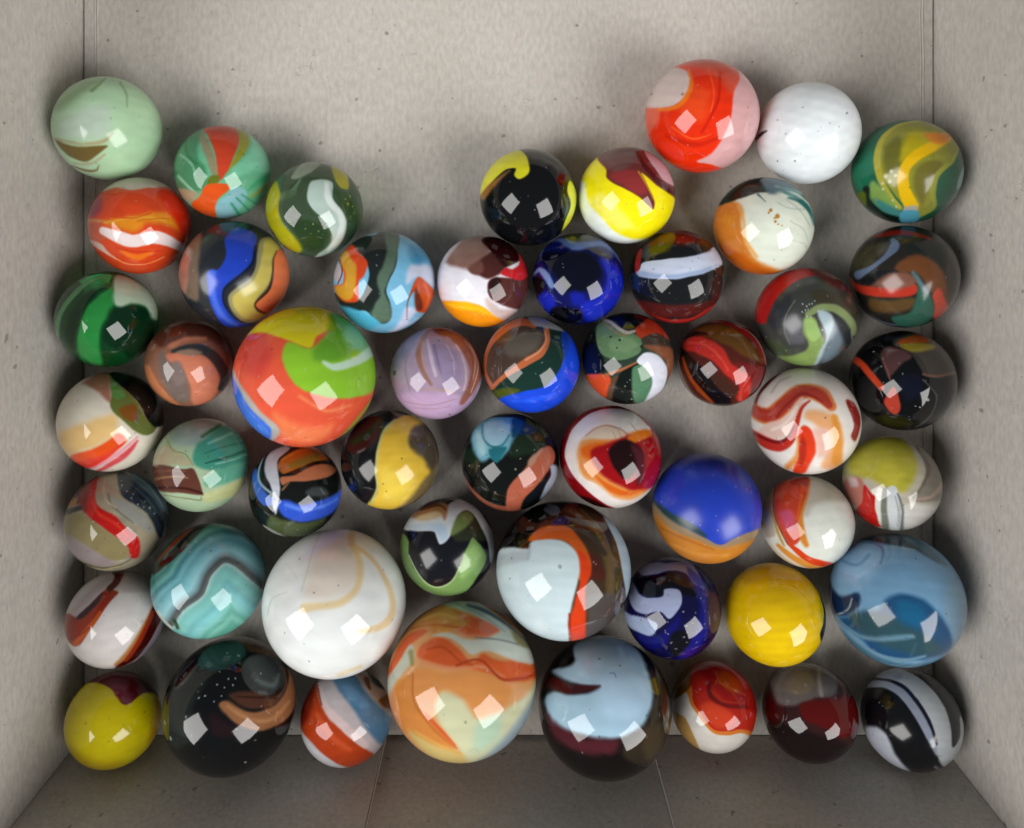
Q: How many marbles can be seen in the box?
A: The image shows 52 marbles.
